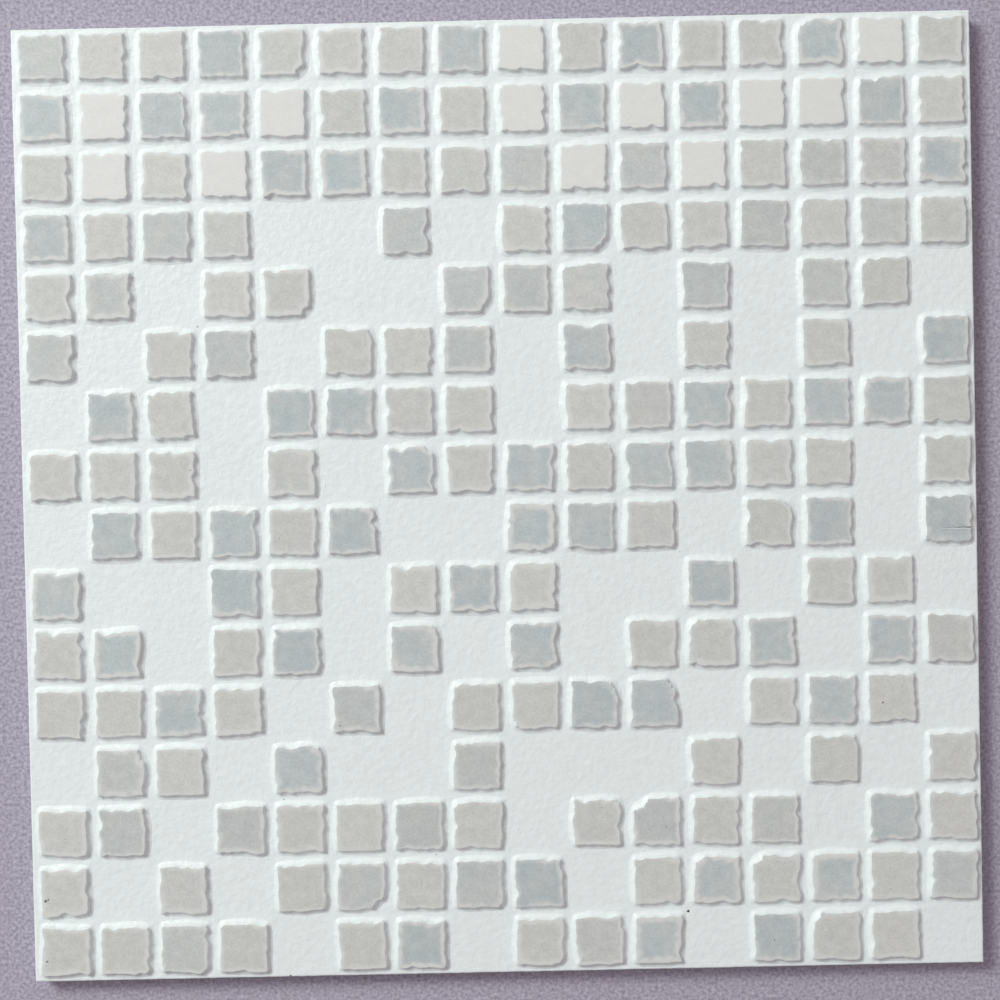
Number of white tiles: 12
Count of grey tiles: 183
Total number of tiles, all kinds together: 195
